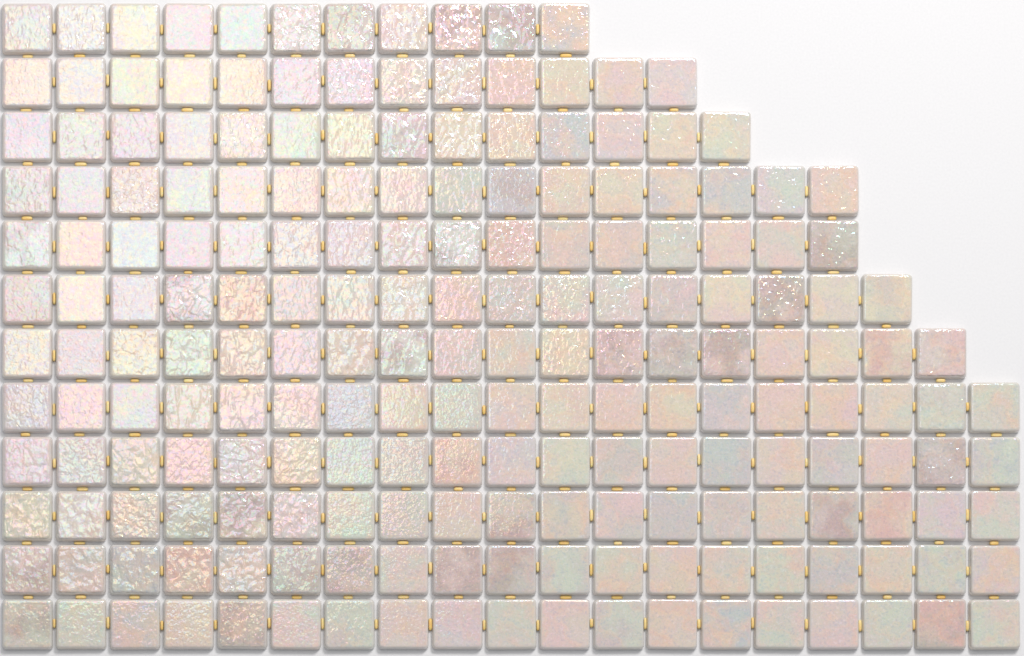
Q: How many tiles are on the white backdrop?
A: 200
